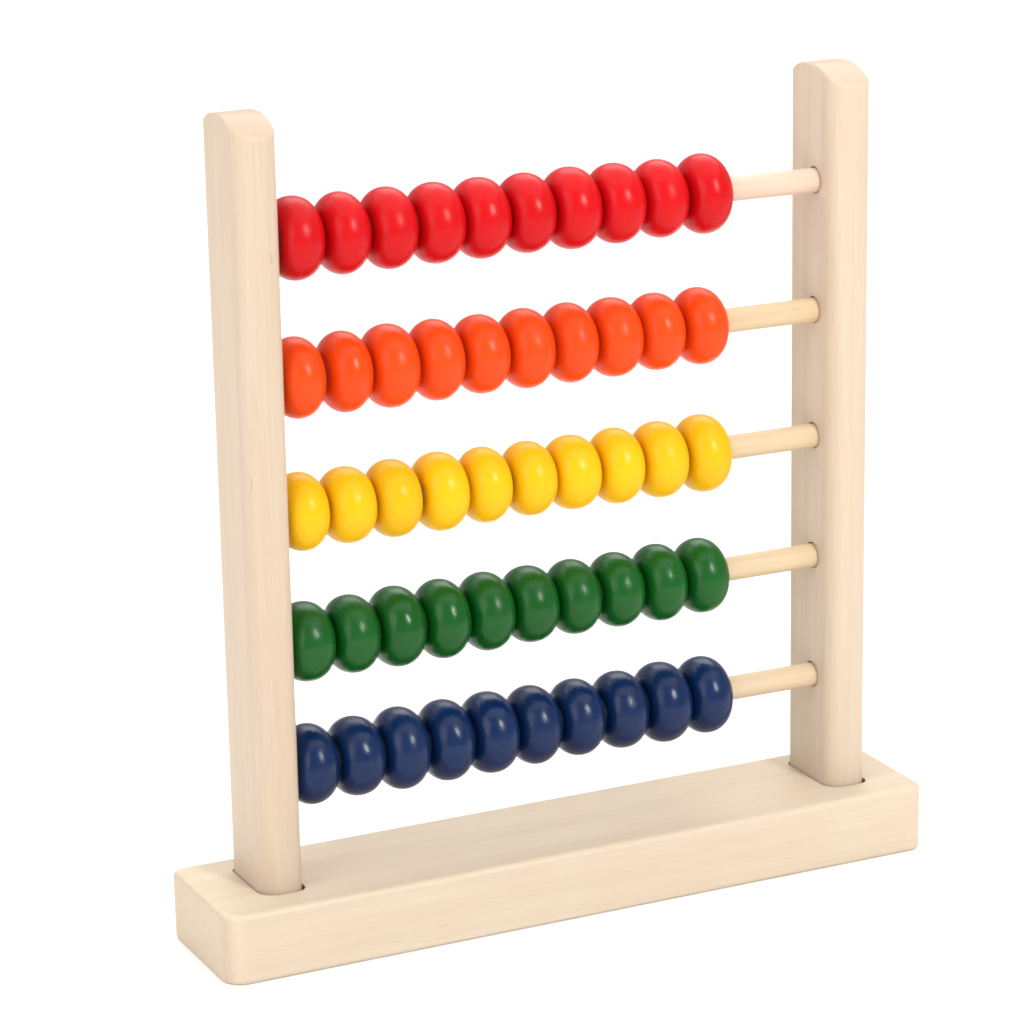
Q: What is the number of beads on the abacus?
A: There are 50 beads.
